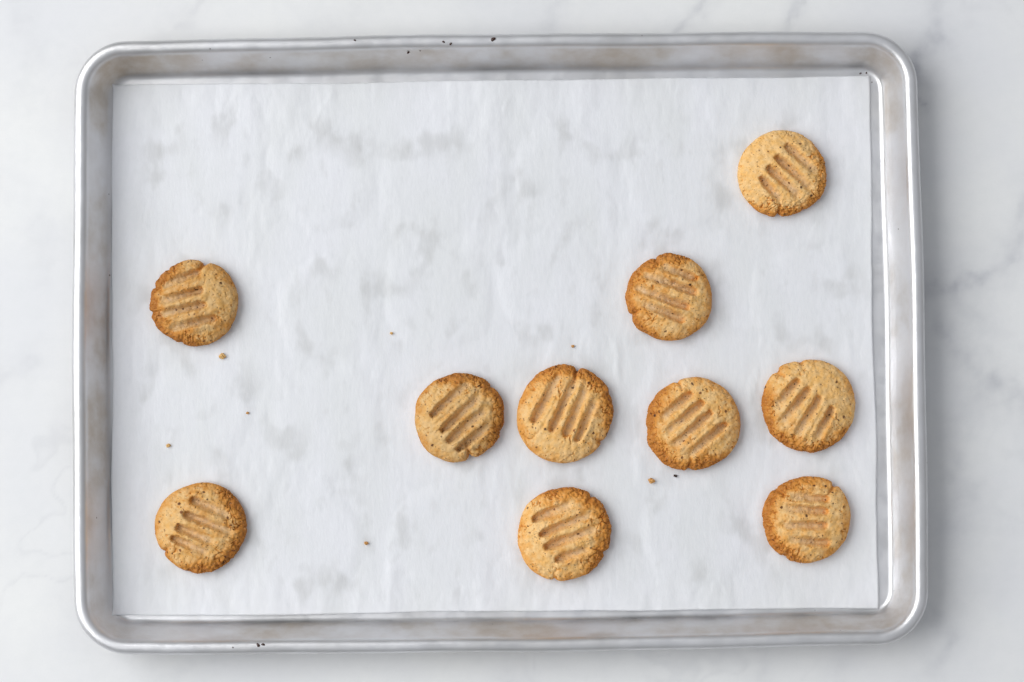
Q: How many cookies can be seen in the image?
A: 10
